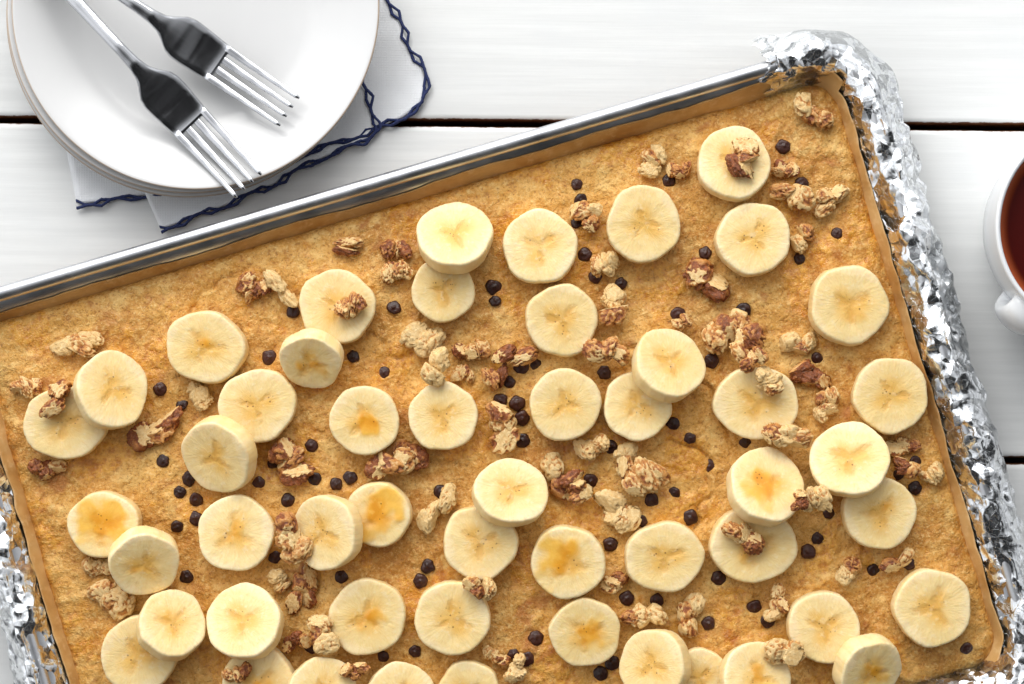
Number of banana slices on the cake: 51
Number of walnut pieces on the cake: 76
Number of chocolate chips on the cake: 86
